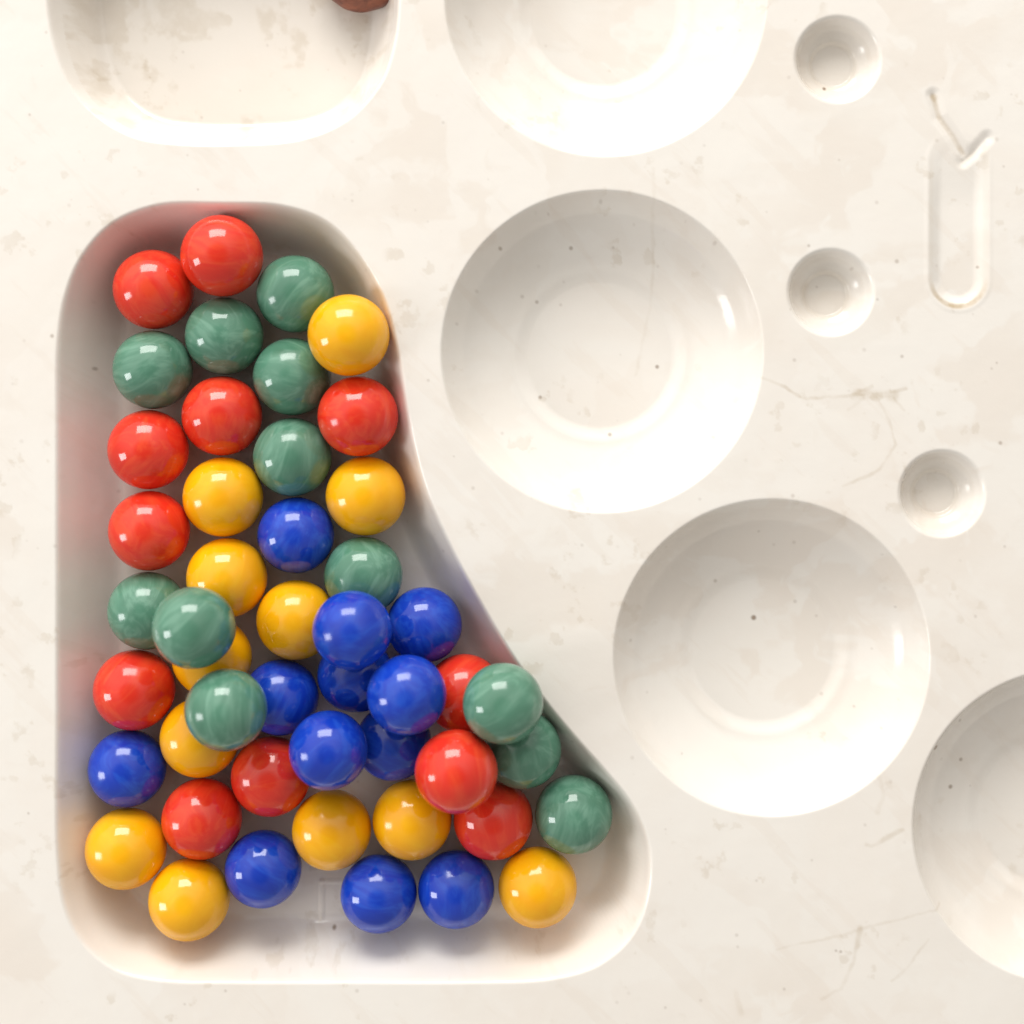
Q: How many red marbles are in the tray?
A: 12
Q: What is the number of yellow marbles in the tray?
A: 12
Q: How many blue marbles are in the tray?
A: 12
